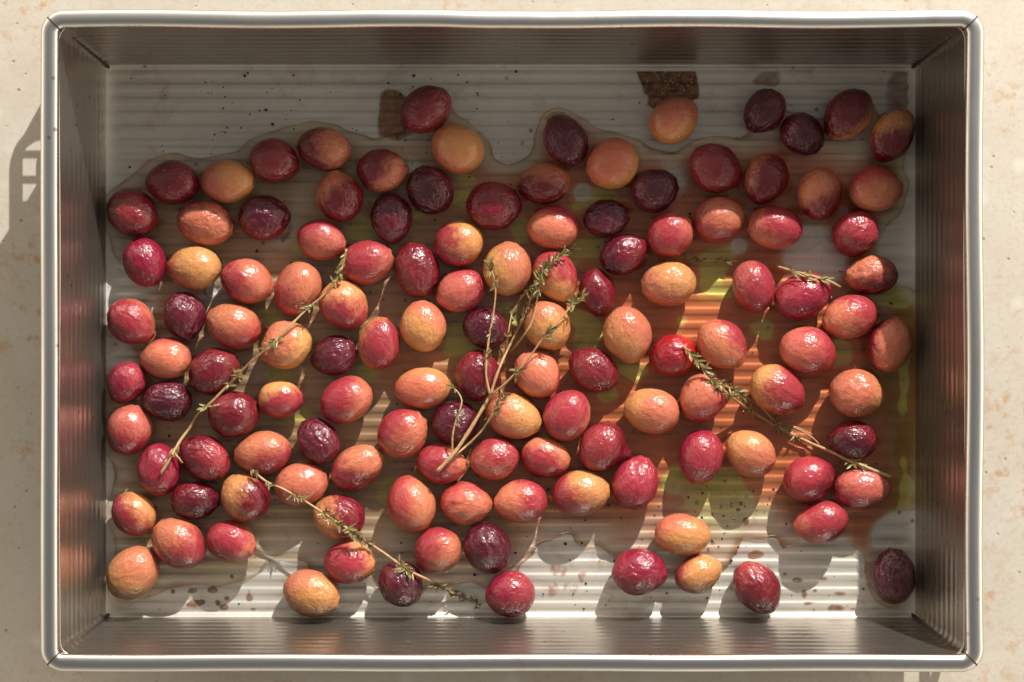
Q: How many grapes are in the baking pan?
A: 125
